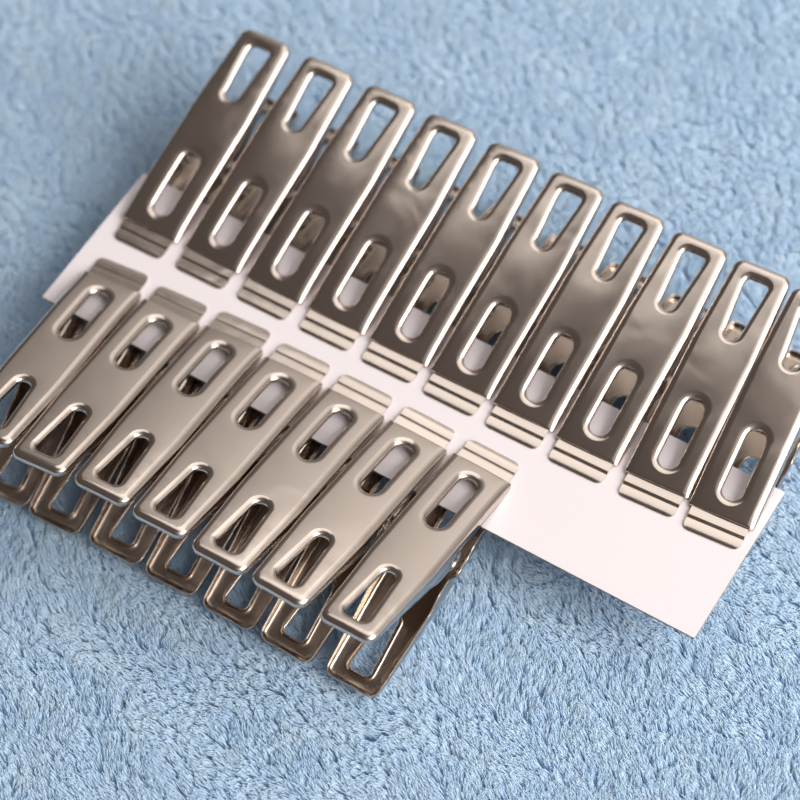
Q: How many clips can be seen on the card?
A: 17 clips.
